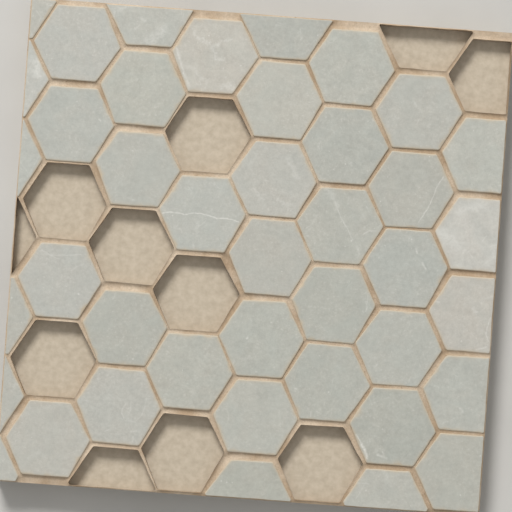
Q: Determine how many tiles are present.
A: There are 41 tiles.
